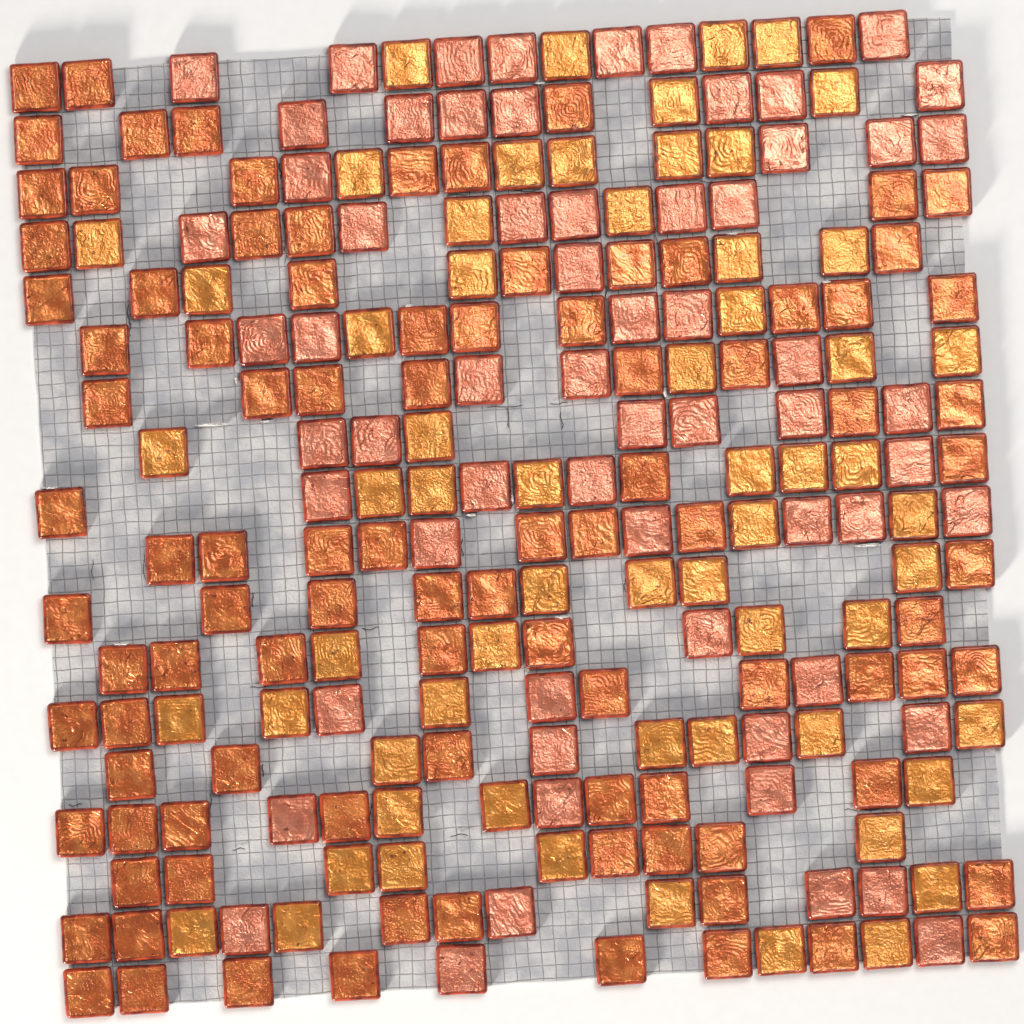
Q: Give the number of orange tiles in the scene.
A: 98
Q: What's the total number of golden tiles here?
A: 62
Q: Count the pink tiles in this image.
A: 63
